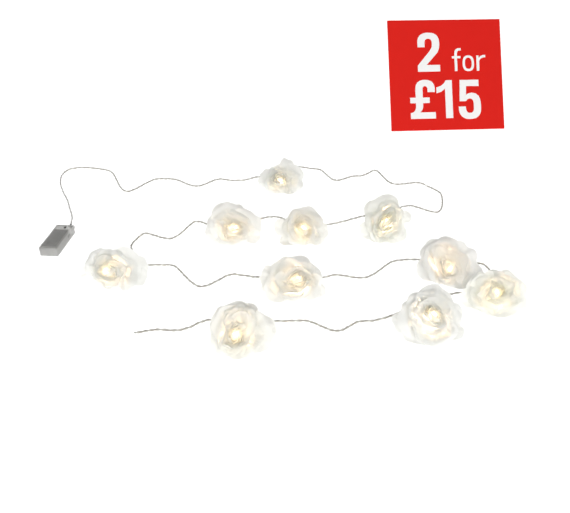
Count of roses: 10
